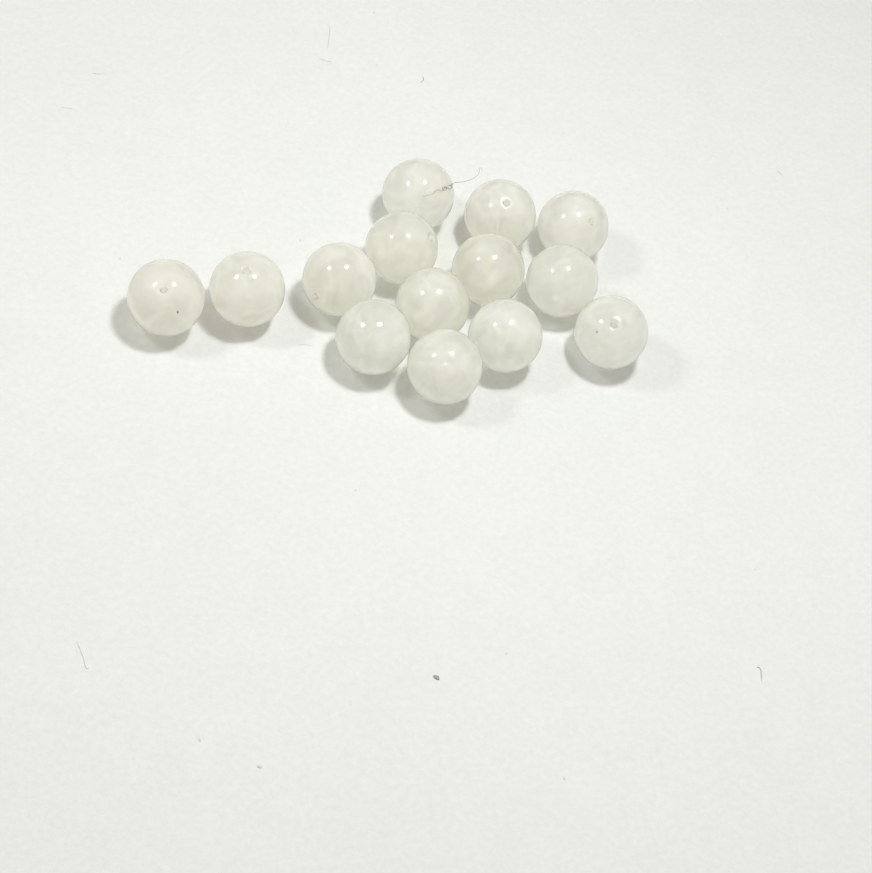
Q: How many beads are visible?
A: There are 14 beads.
